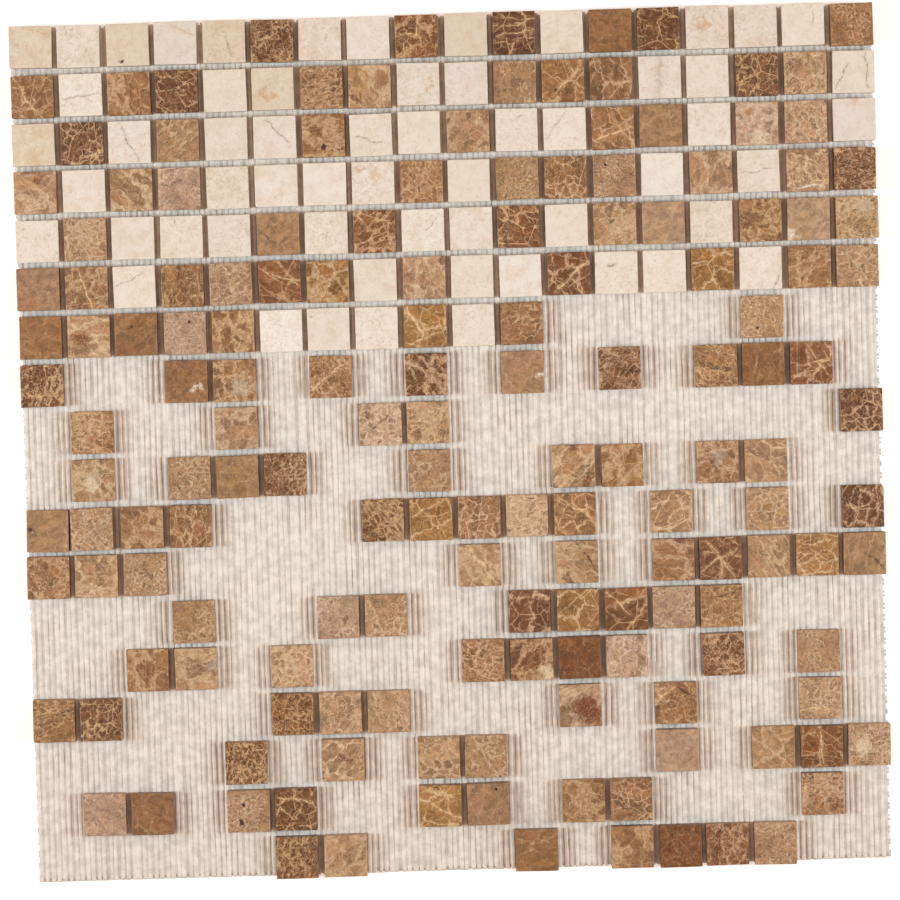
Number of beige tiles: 58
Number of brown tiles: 157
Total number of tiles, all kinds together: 215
